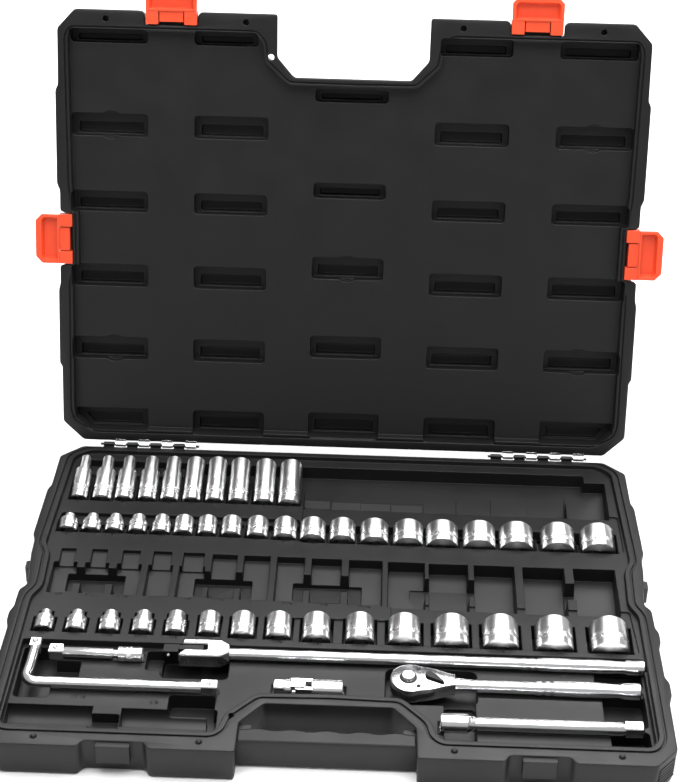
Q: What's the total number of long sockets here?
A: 10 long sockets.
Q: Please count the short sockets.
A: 34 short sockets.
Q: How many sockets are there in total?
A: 44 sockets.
